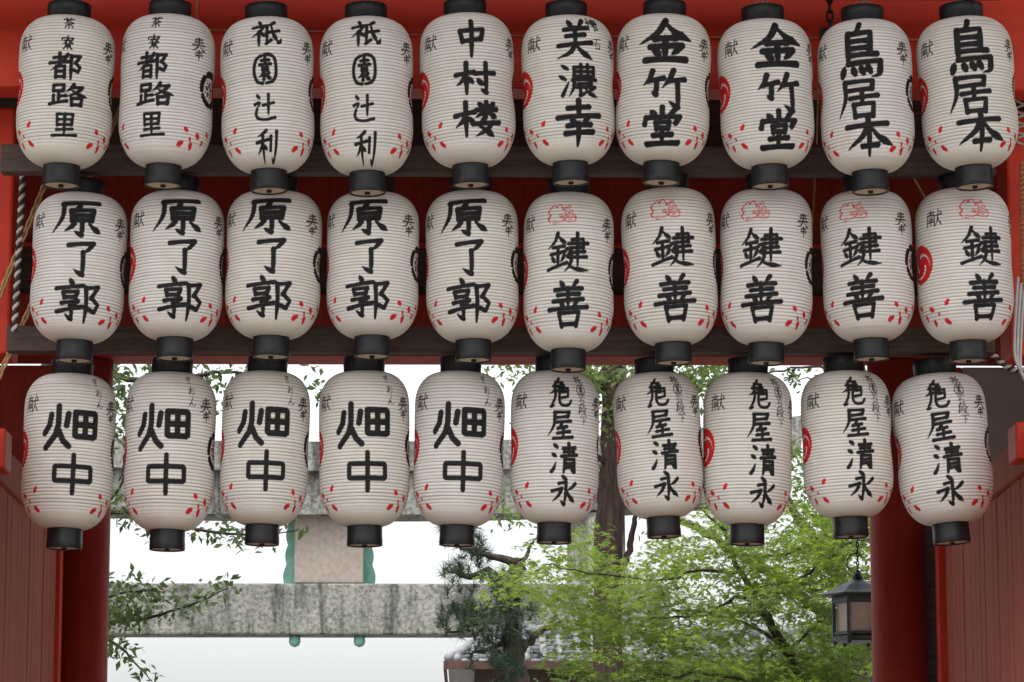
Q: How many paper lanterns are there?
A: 30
